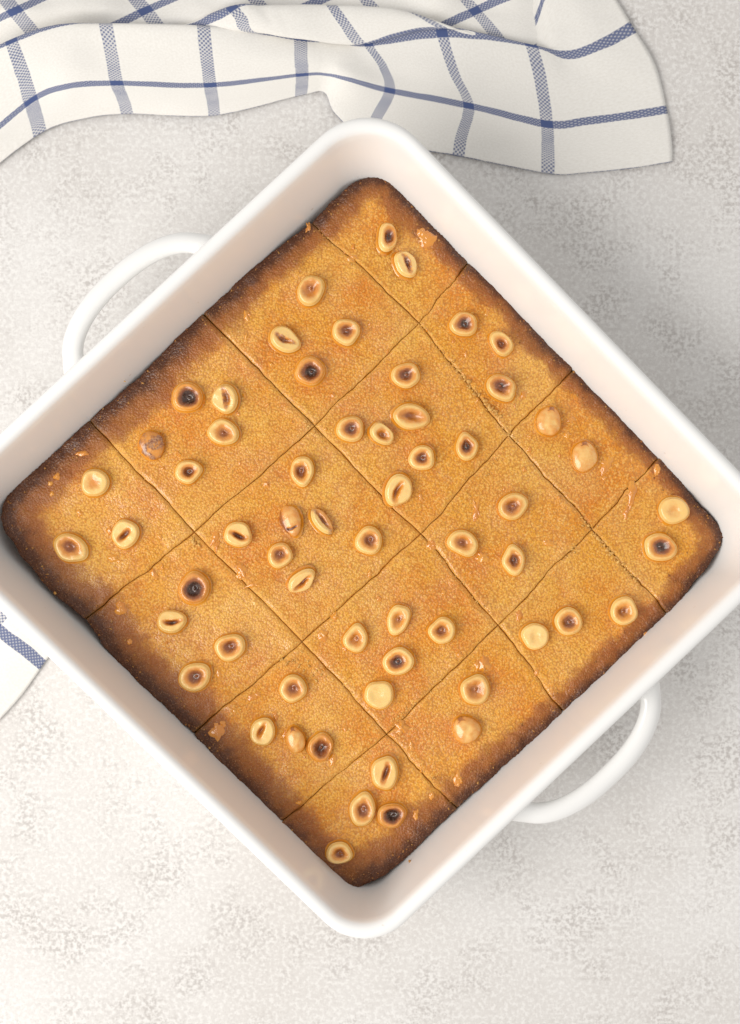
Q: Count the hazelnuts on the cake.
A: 60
